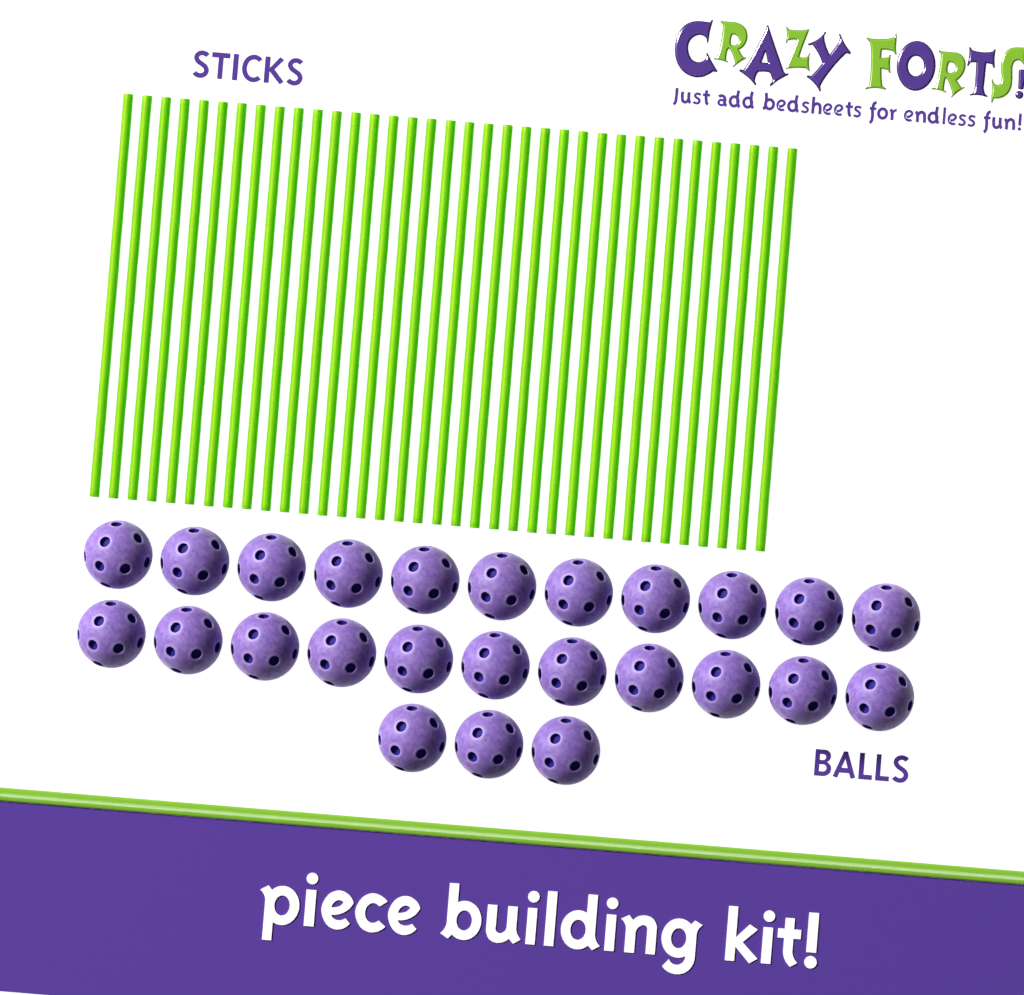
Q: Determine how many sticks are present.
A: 36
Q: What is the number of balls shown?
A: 25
